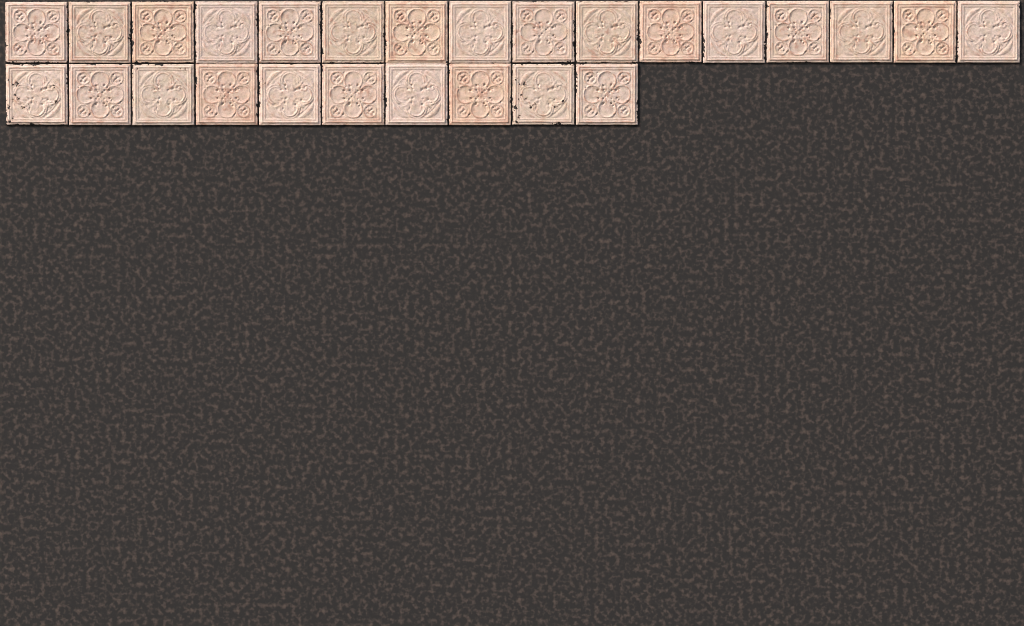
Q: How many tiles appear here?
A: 26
